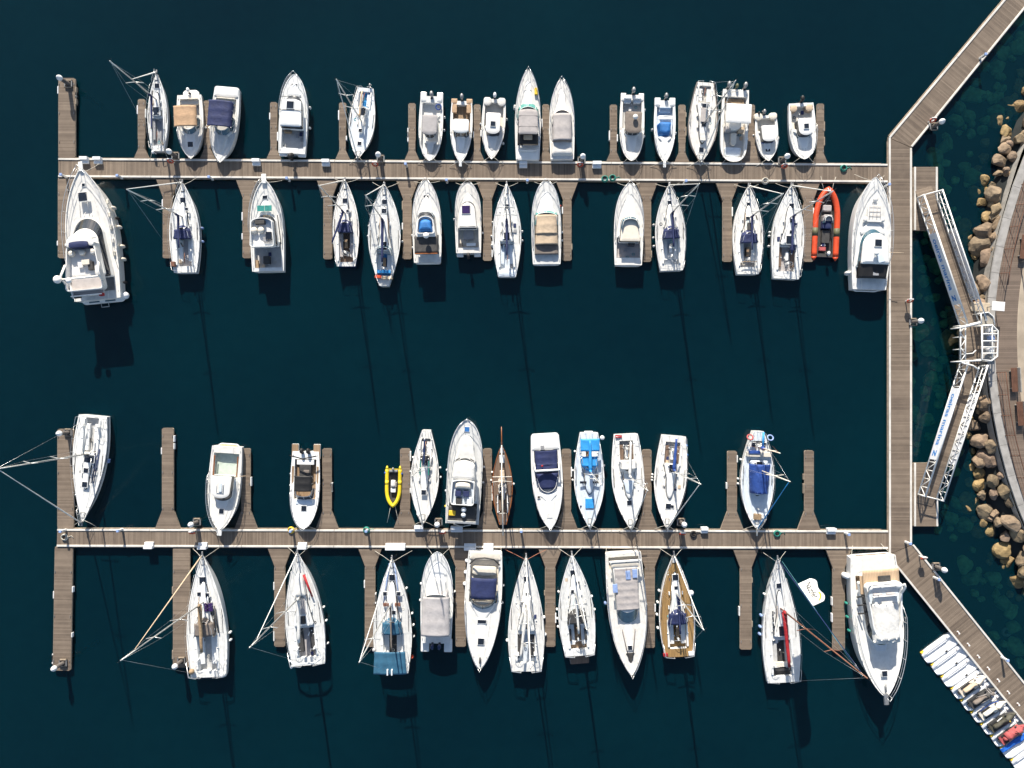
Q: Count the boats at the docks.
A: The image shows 54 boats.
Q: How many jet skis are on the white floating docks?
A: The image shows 5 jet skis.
